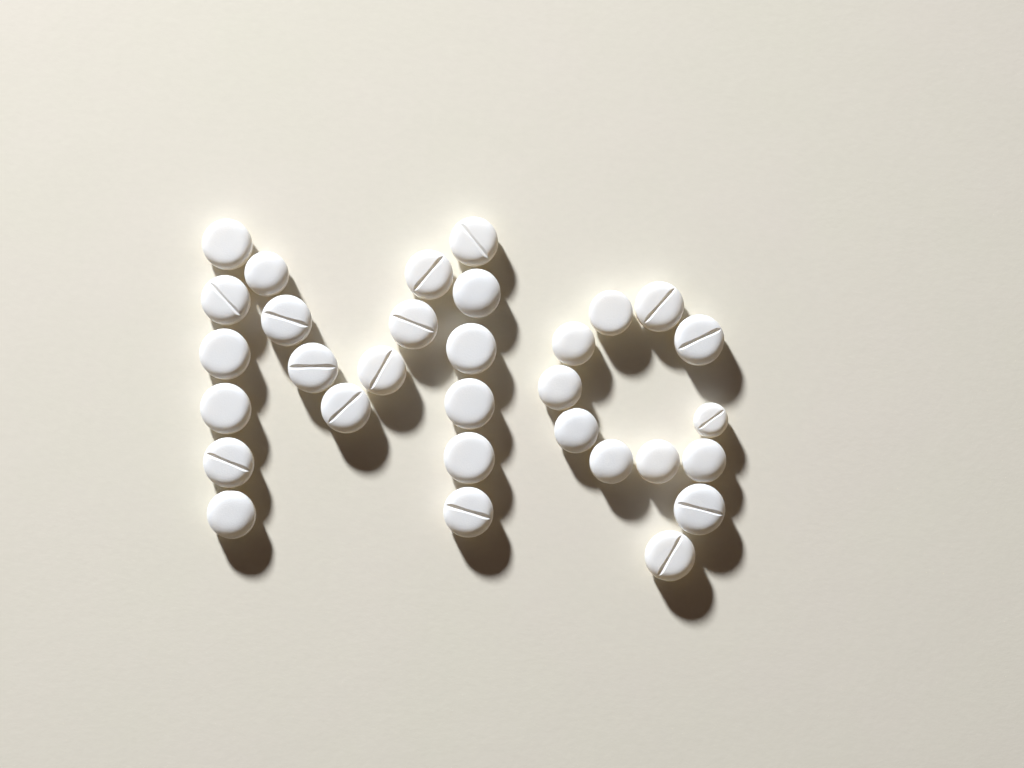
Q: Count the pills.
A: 31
